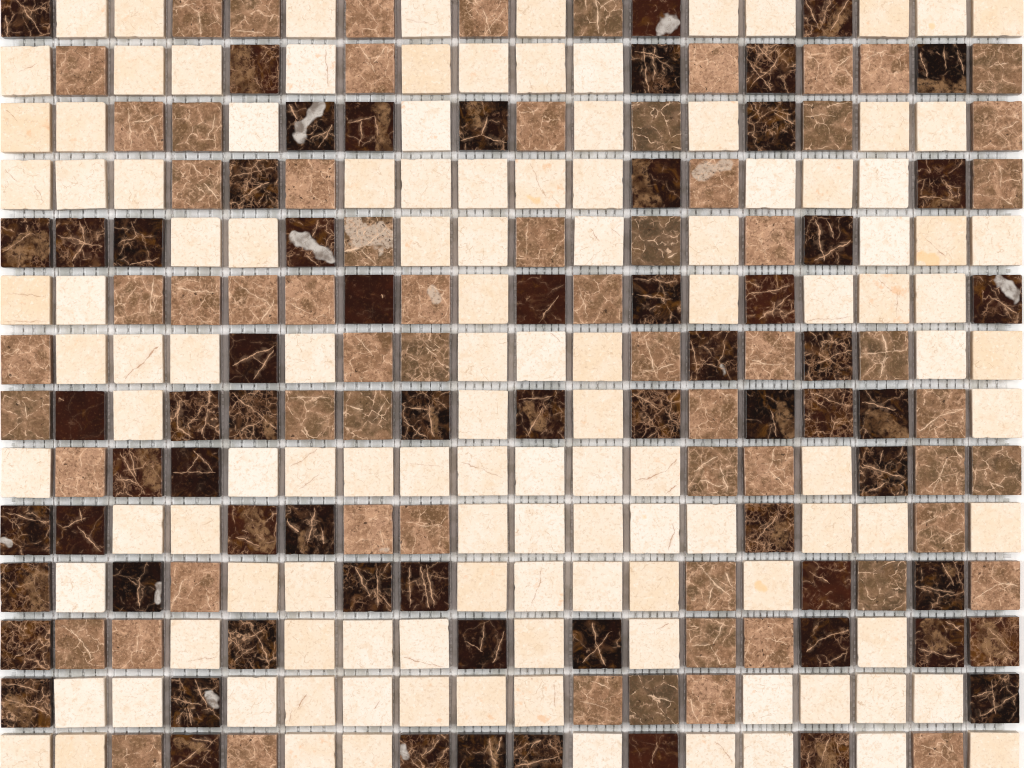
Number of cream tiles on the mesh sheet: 122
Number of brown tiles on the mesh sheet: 64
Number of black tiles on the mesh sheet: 66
